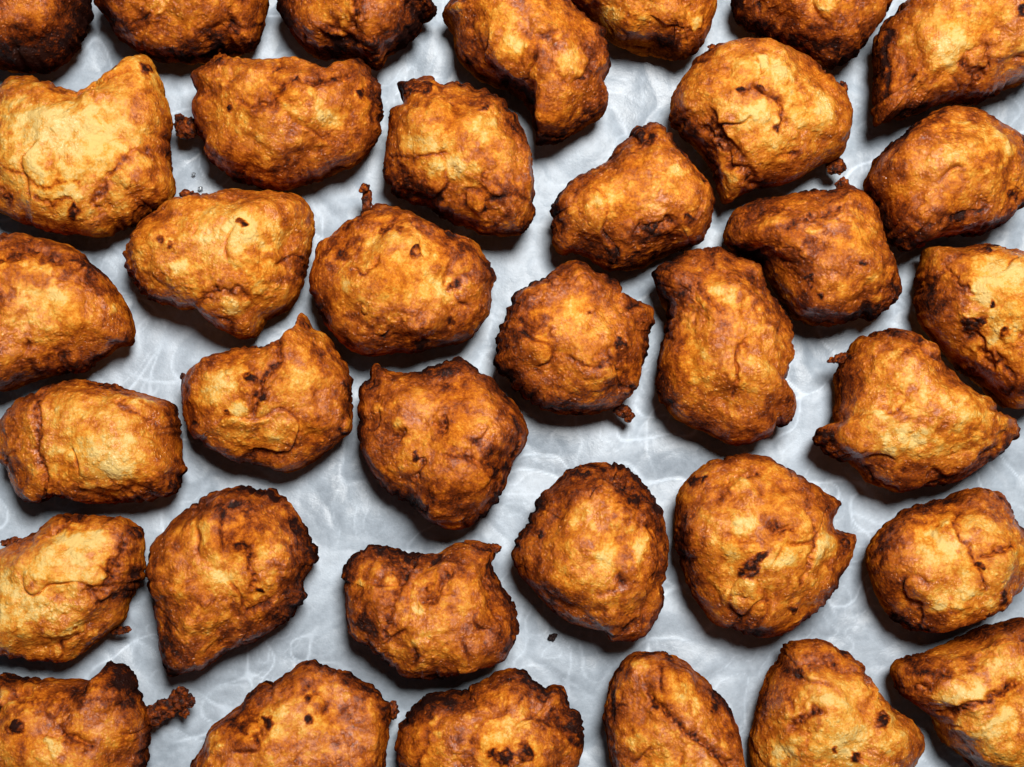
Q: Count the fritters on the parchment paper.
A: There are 36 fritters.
